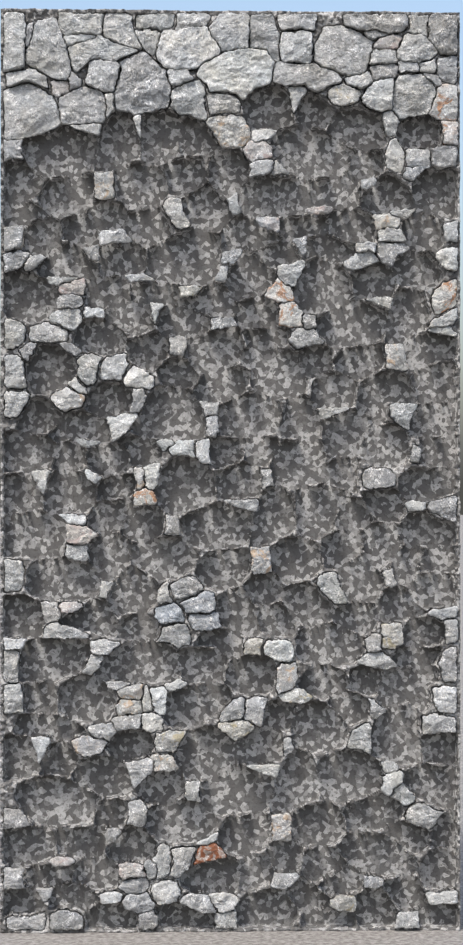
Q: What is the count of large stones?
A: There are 24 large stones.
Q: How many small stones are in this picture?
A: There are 200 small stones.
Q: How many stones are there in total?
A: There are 224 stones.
